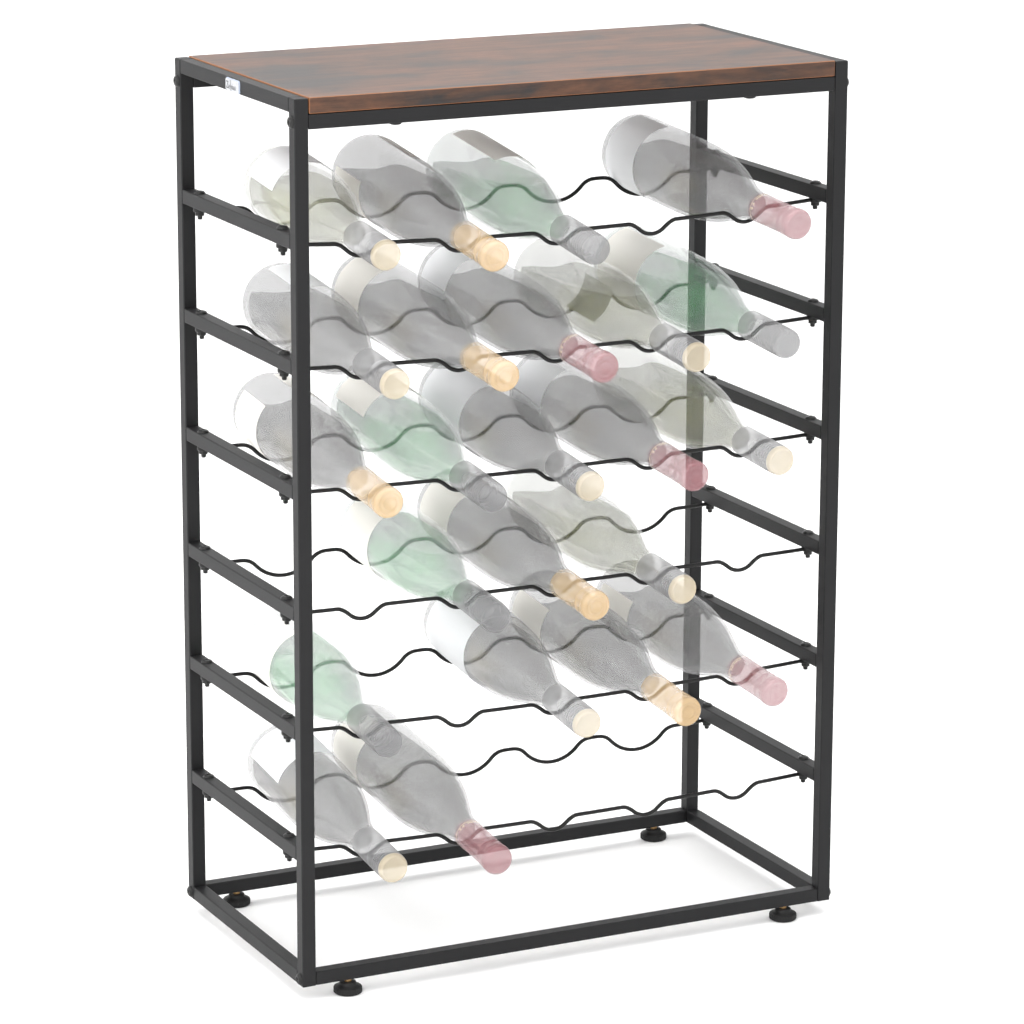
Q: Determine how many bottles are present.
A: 23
